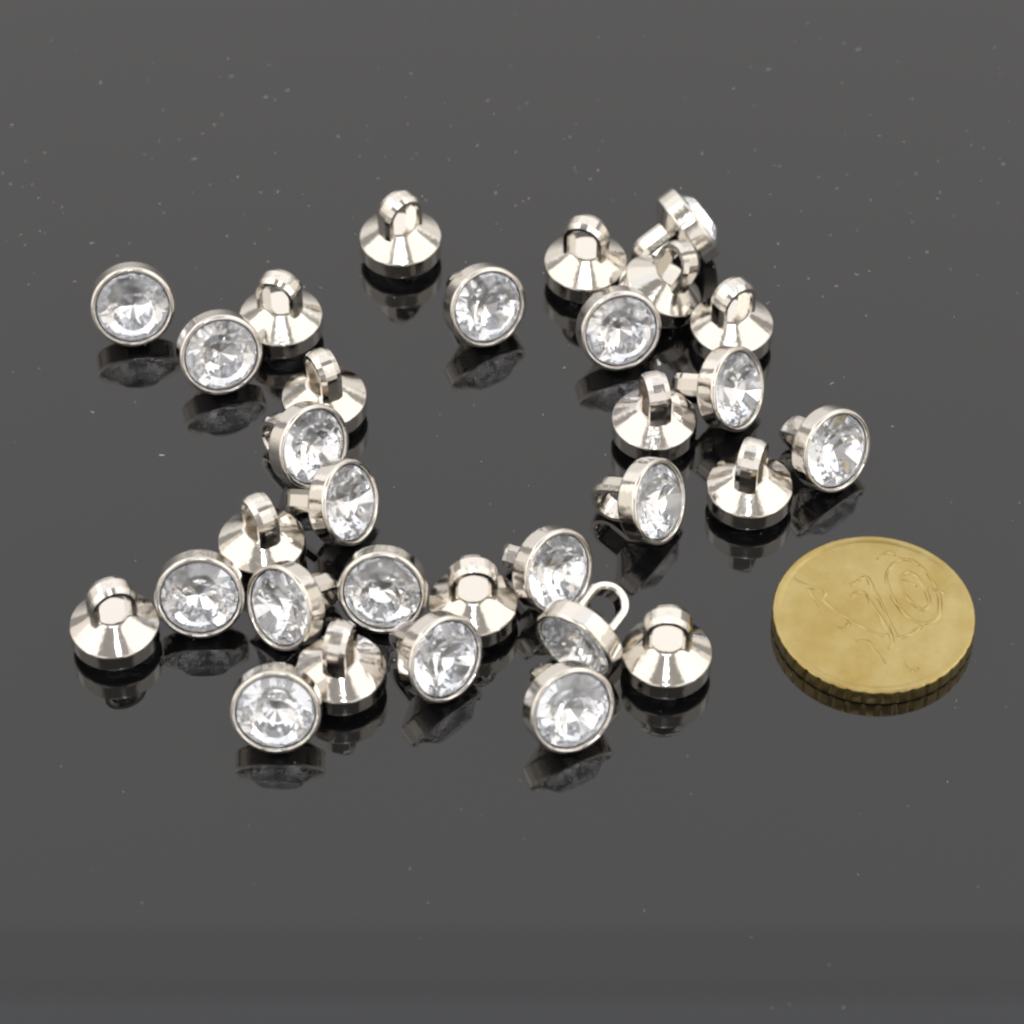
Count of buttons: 31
